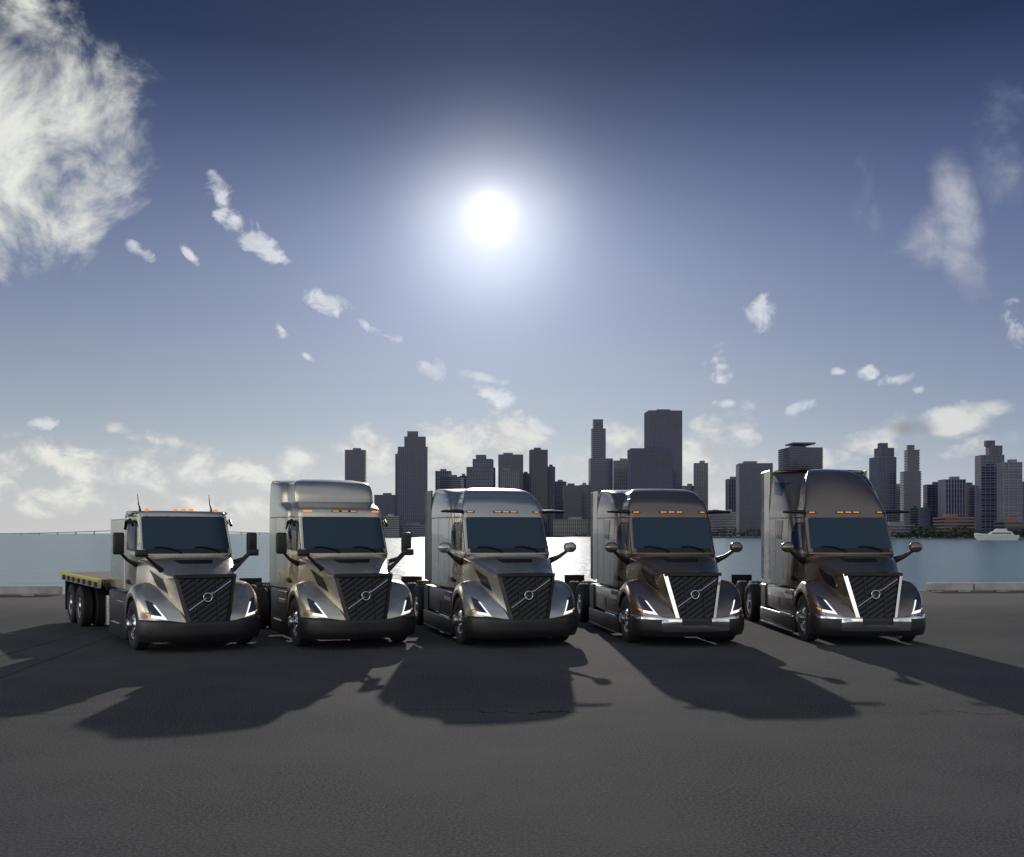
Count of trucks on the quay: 5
